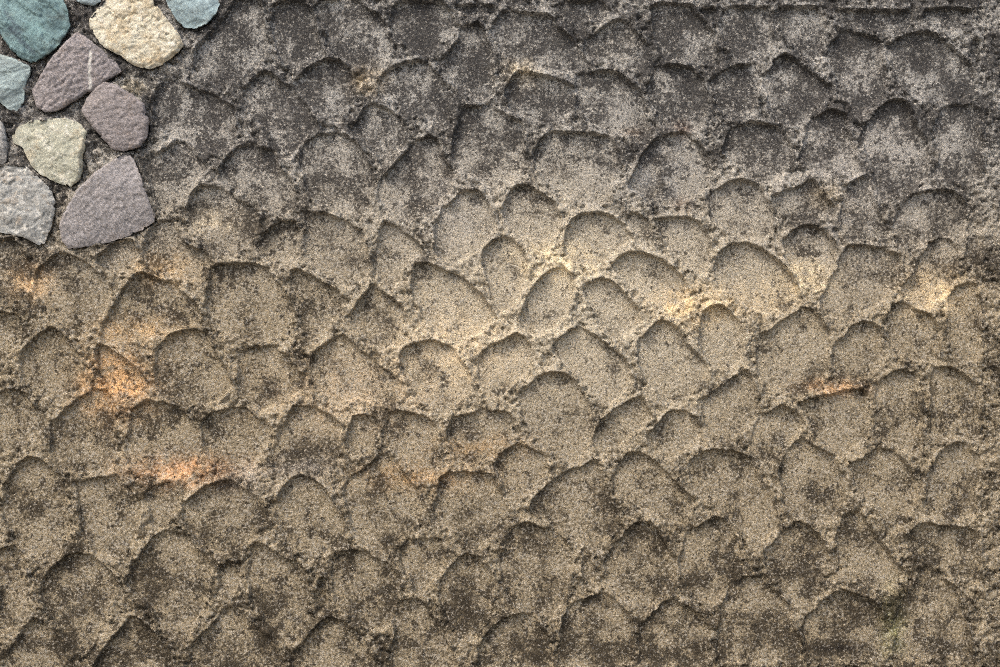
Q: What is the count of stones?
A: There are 11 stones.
